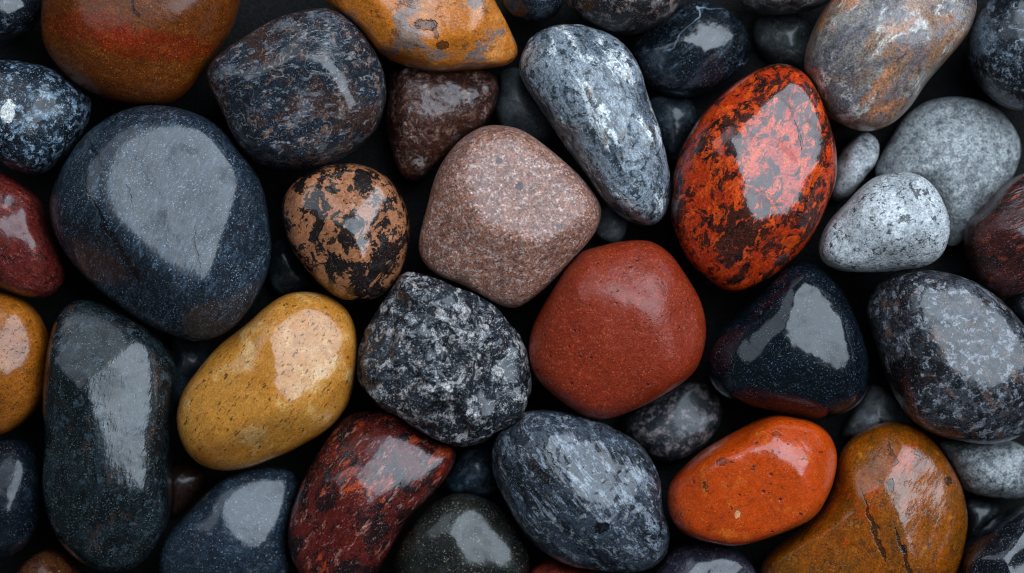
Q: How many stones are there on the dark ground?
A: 53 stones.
